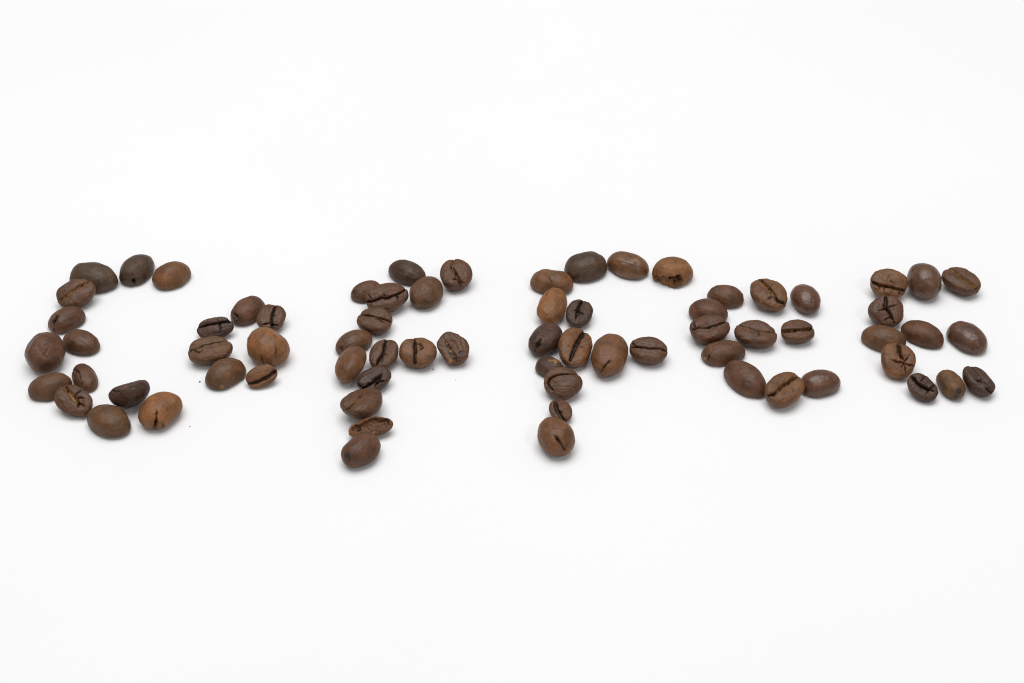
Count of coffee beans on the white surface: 71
